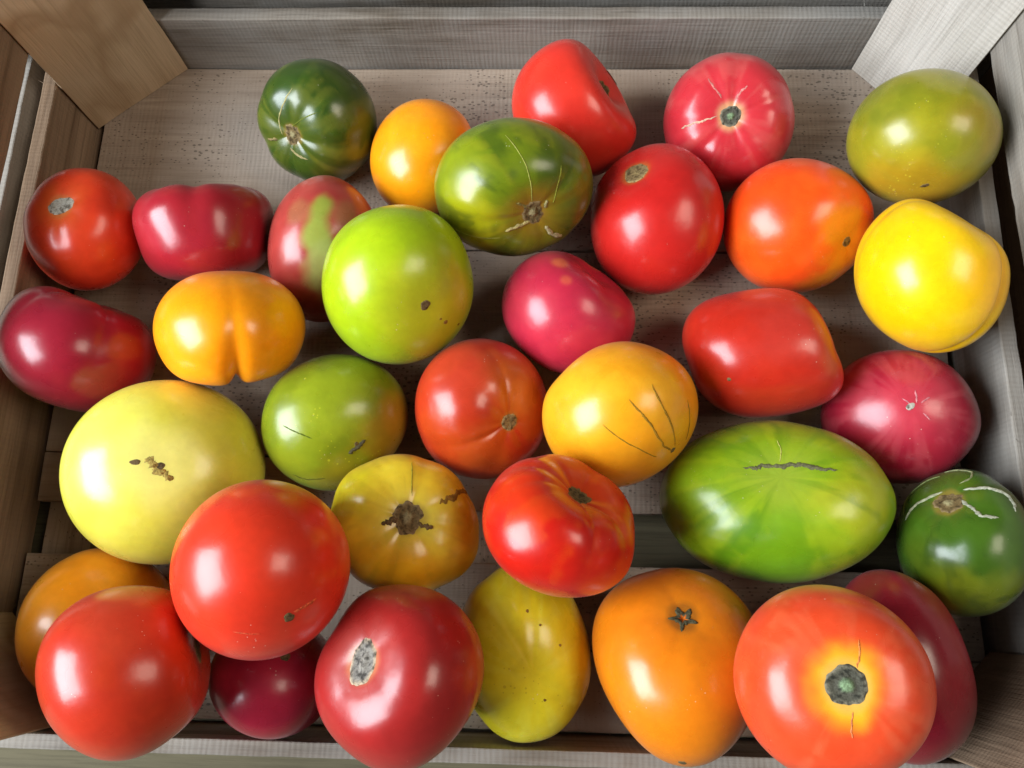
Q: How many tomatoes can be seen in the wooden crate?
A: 35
